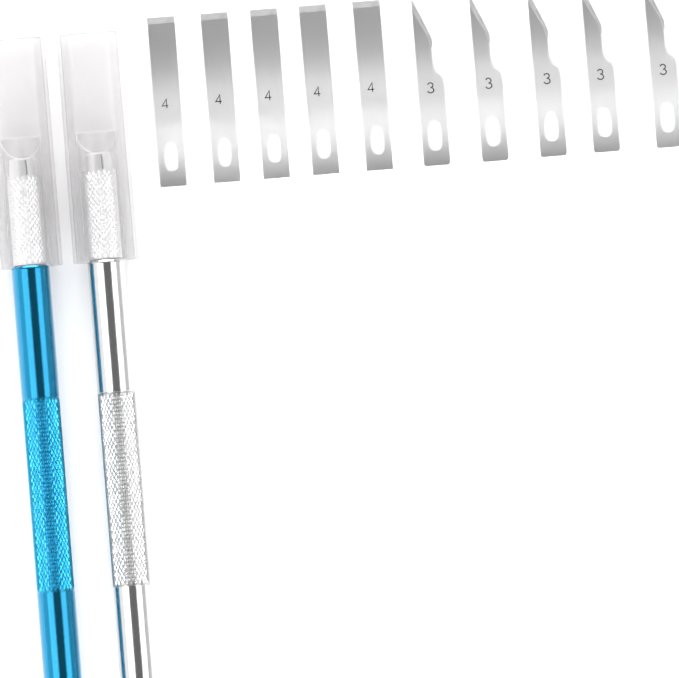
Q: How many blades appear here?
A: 10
